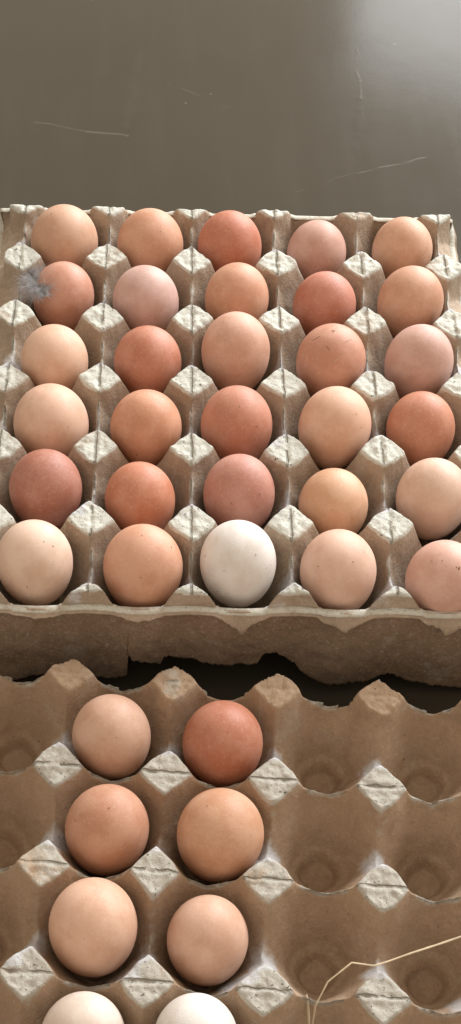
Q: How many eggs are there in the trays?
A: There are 38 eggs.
